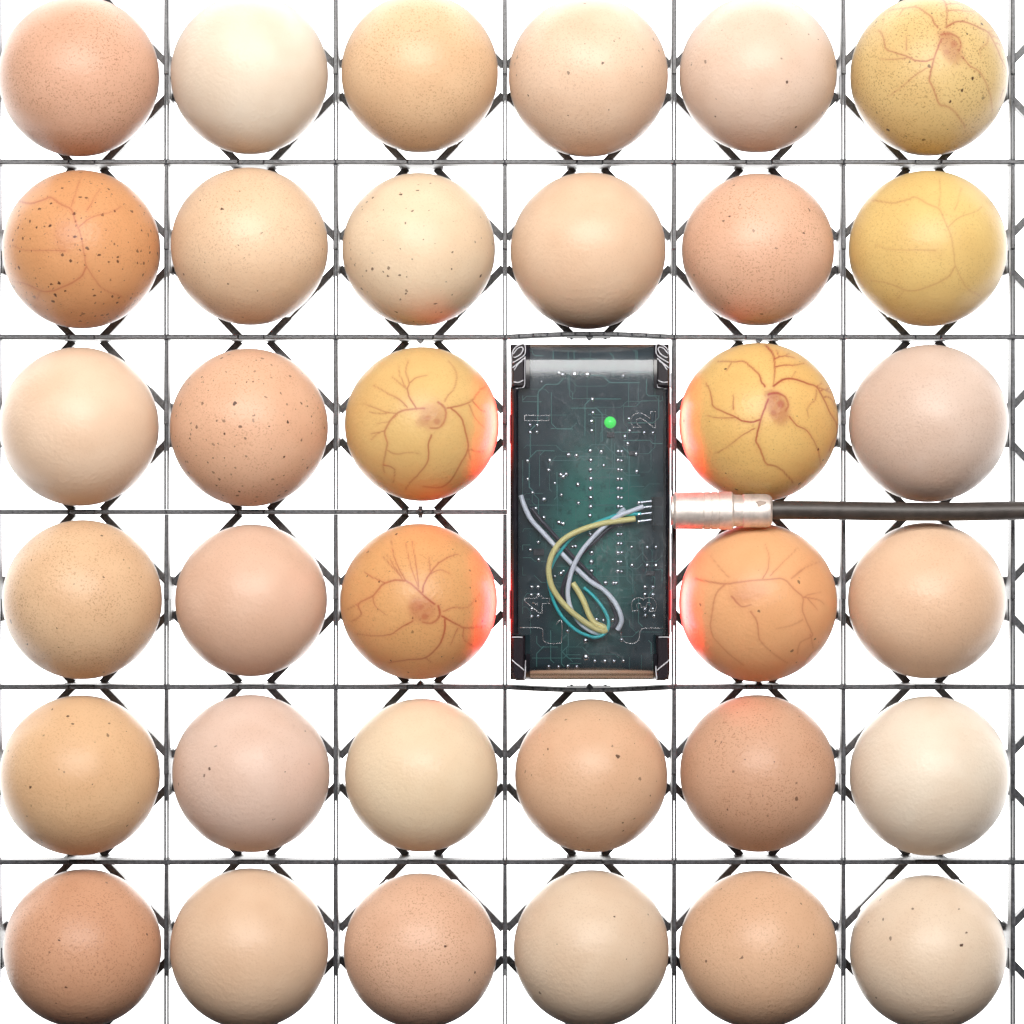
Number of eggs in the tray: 34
